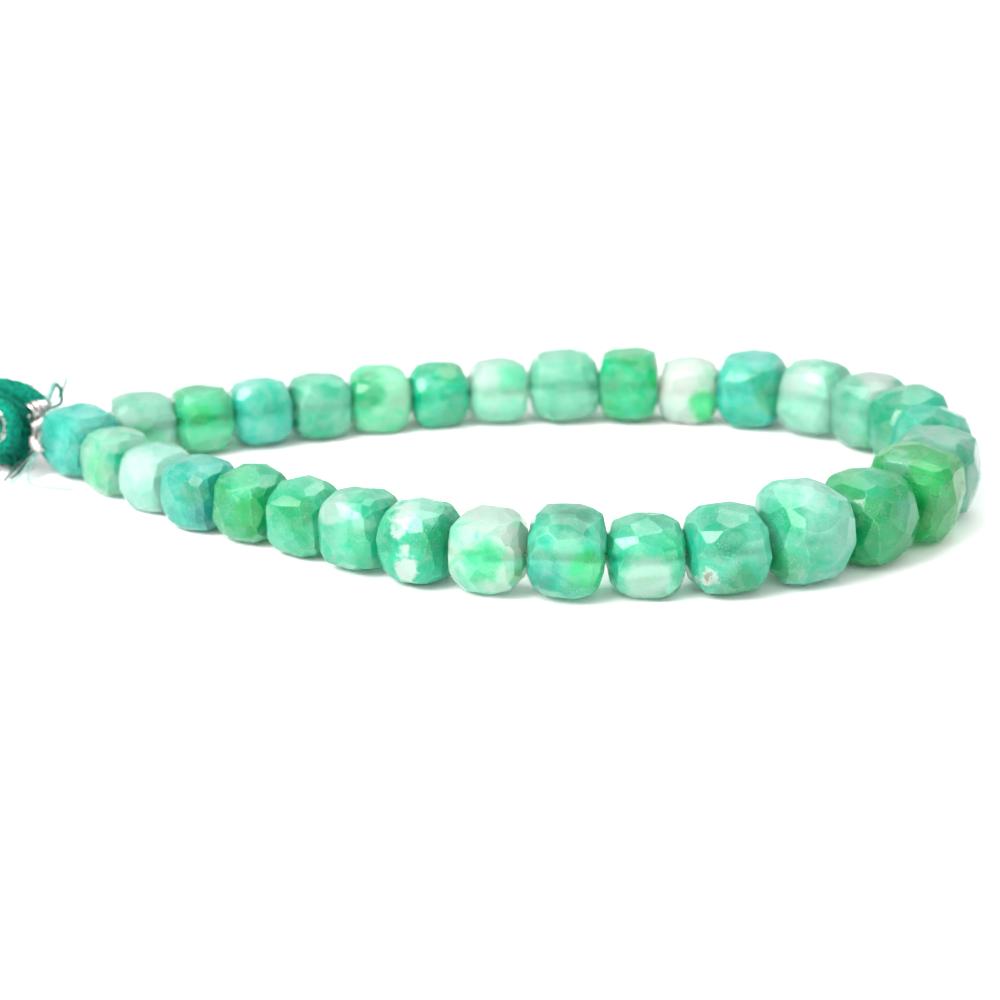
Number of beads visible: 31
